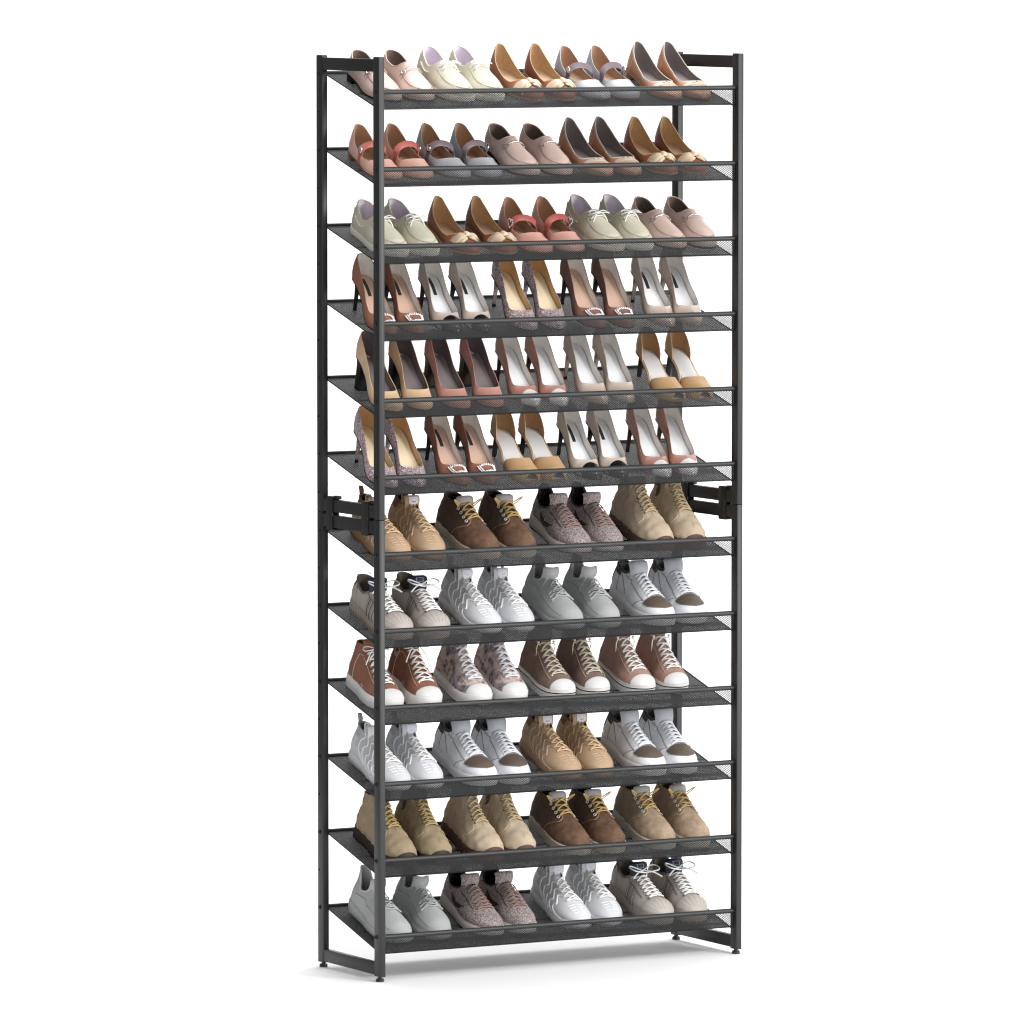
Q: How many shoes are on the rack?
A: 108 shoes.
